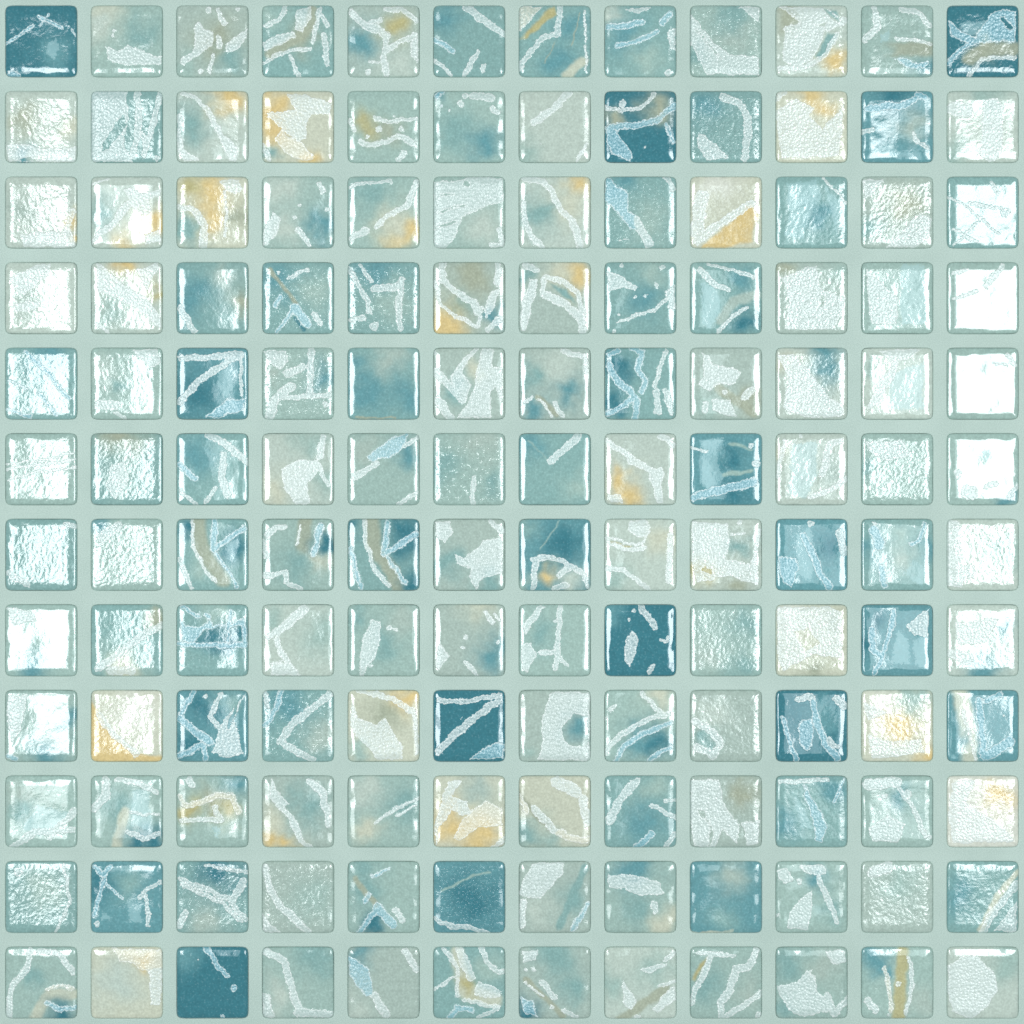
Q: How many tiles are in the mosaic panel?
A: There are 144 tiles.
